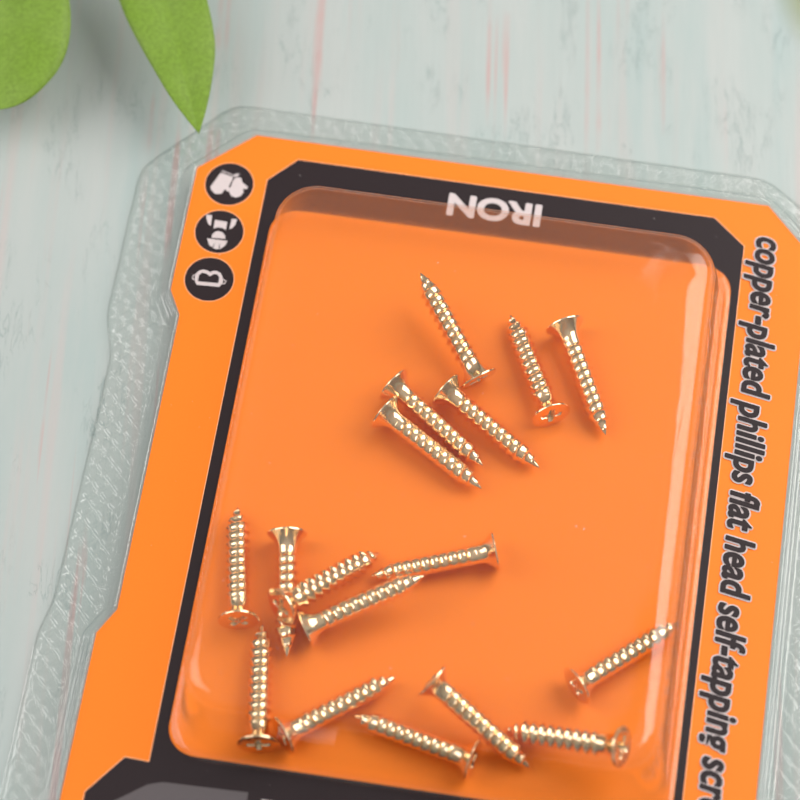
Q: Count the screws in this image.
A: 17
